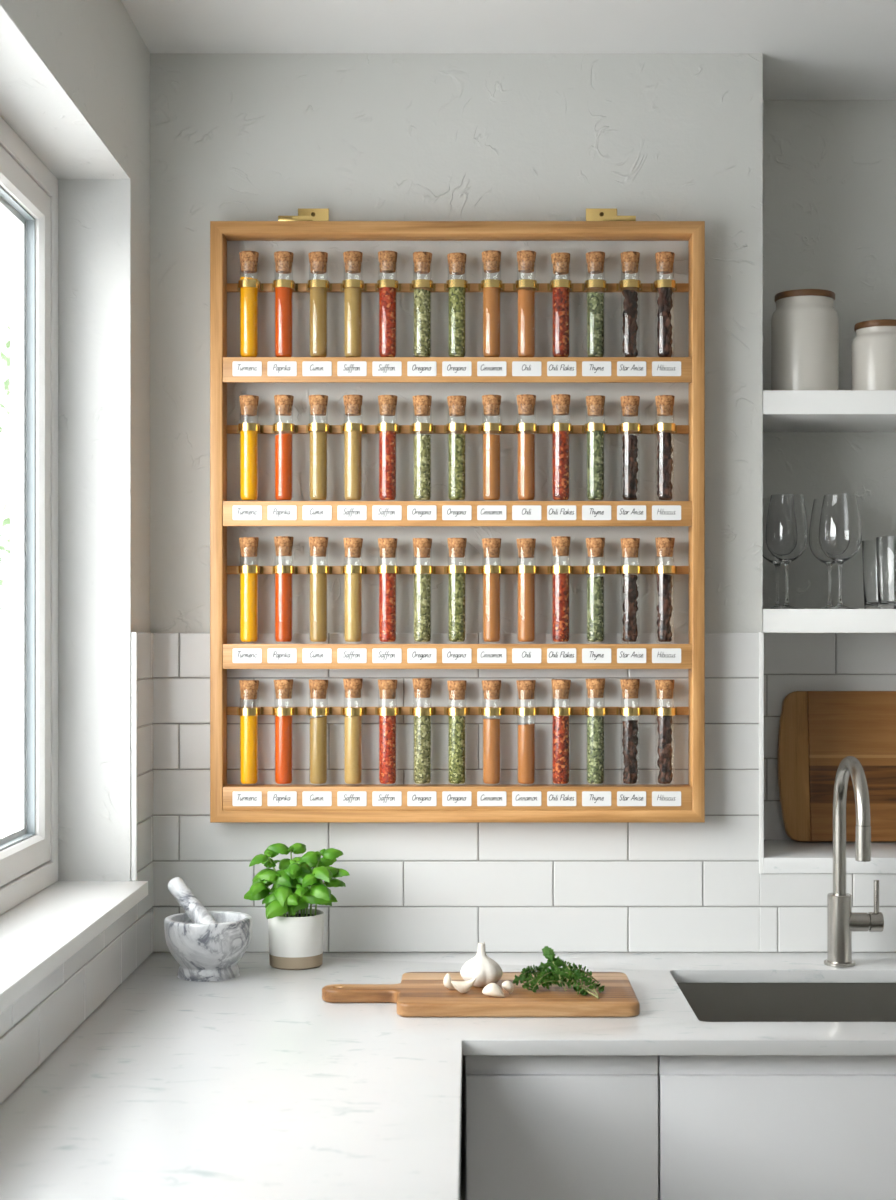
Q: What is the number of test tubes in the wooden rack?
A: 52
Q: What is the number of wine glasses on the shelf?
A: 4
